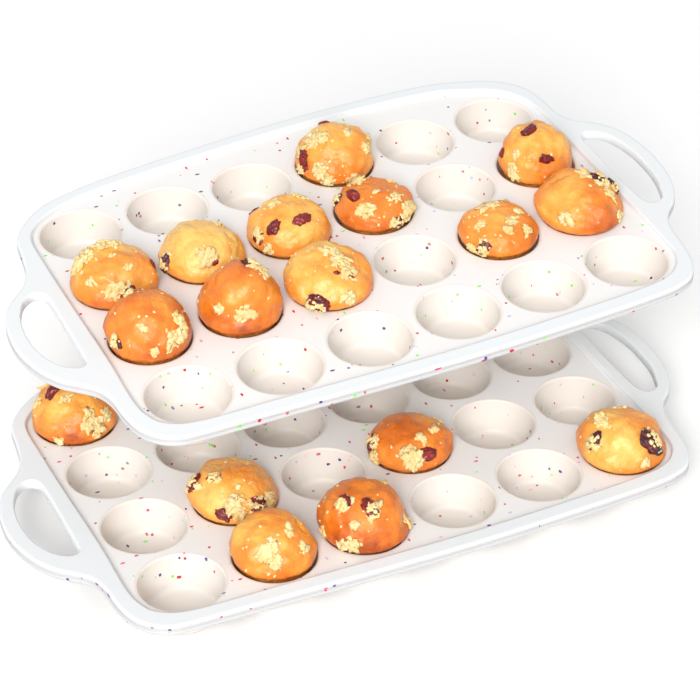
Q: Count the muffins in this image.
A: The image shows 17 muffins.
